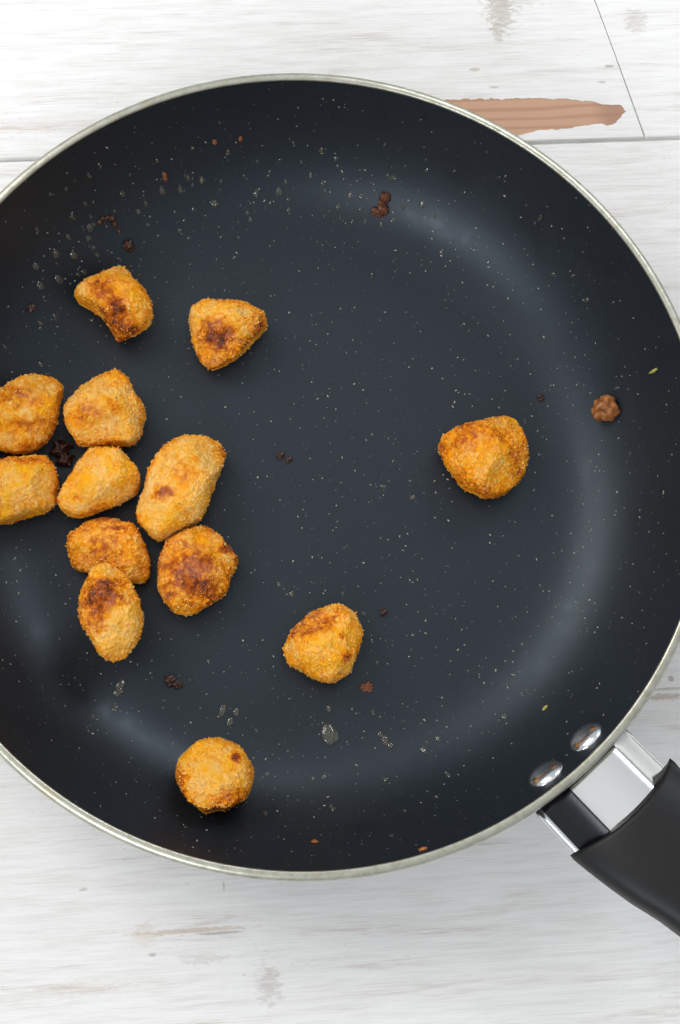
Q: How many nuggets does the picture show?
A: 13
